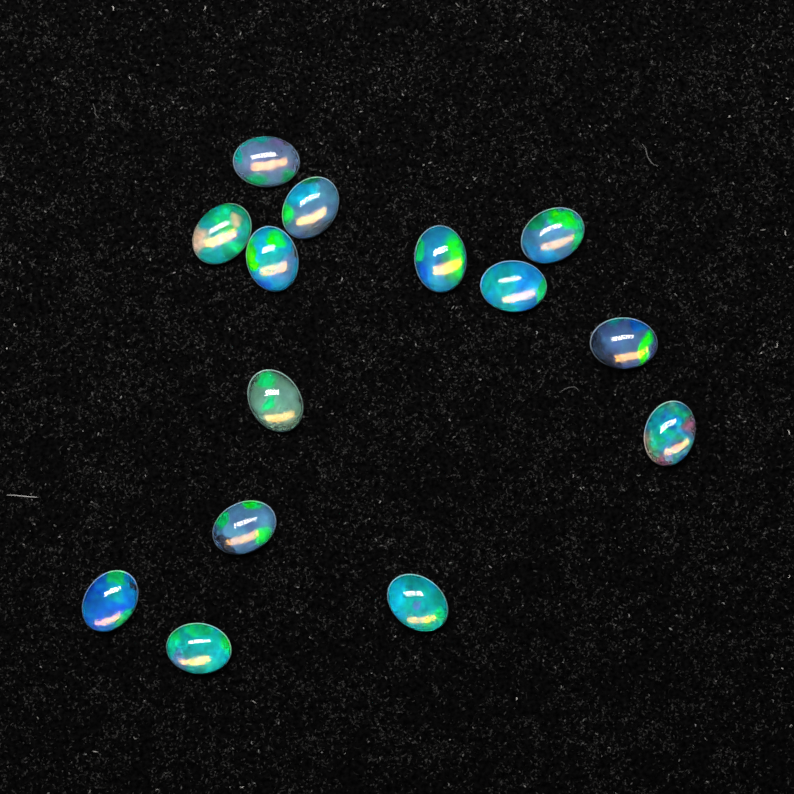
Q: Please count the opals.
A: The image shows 14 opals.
